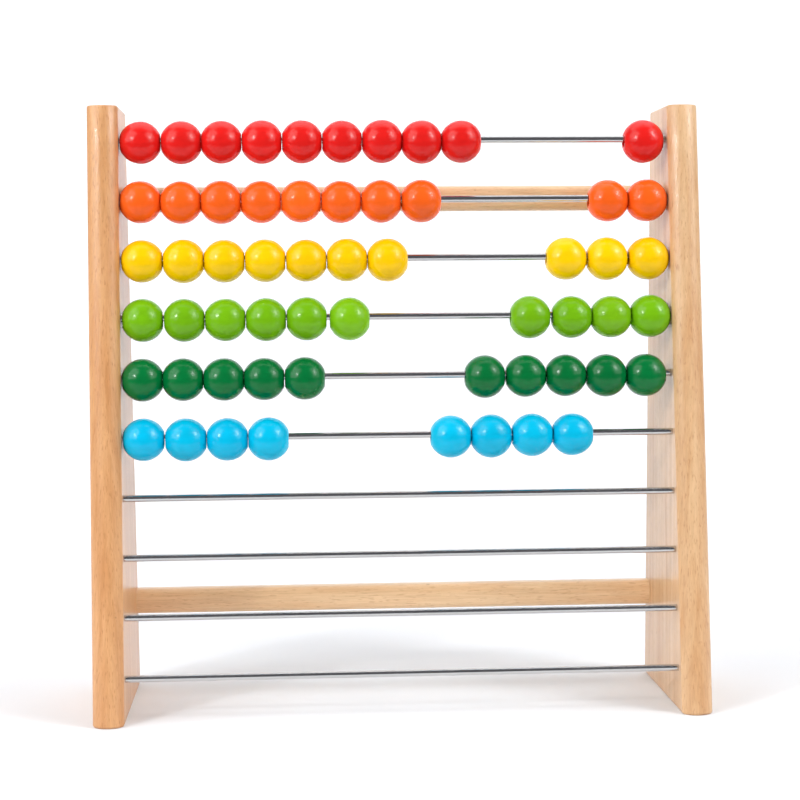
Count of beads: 58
